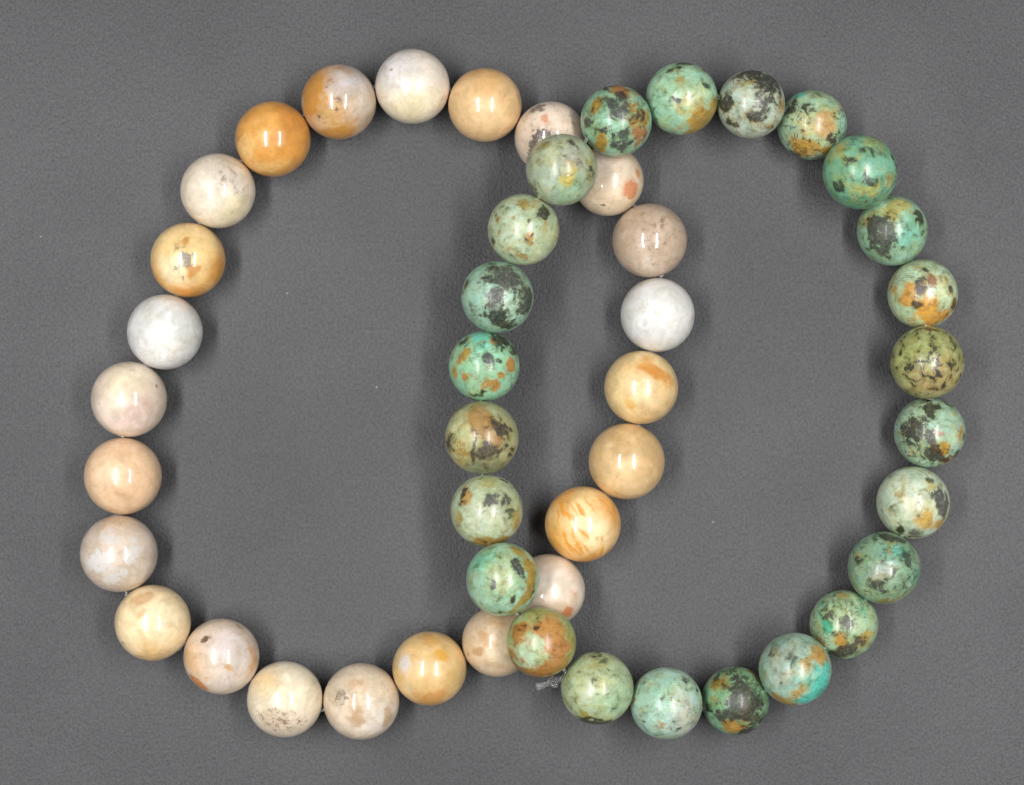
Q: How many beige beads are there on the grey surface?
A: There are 24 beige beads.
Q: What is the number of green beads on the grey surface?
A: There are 24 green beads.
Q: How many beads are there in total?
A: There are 48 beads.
